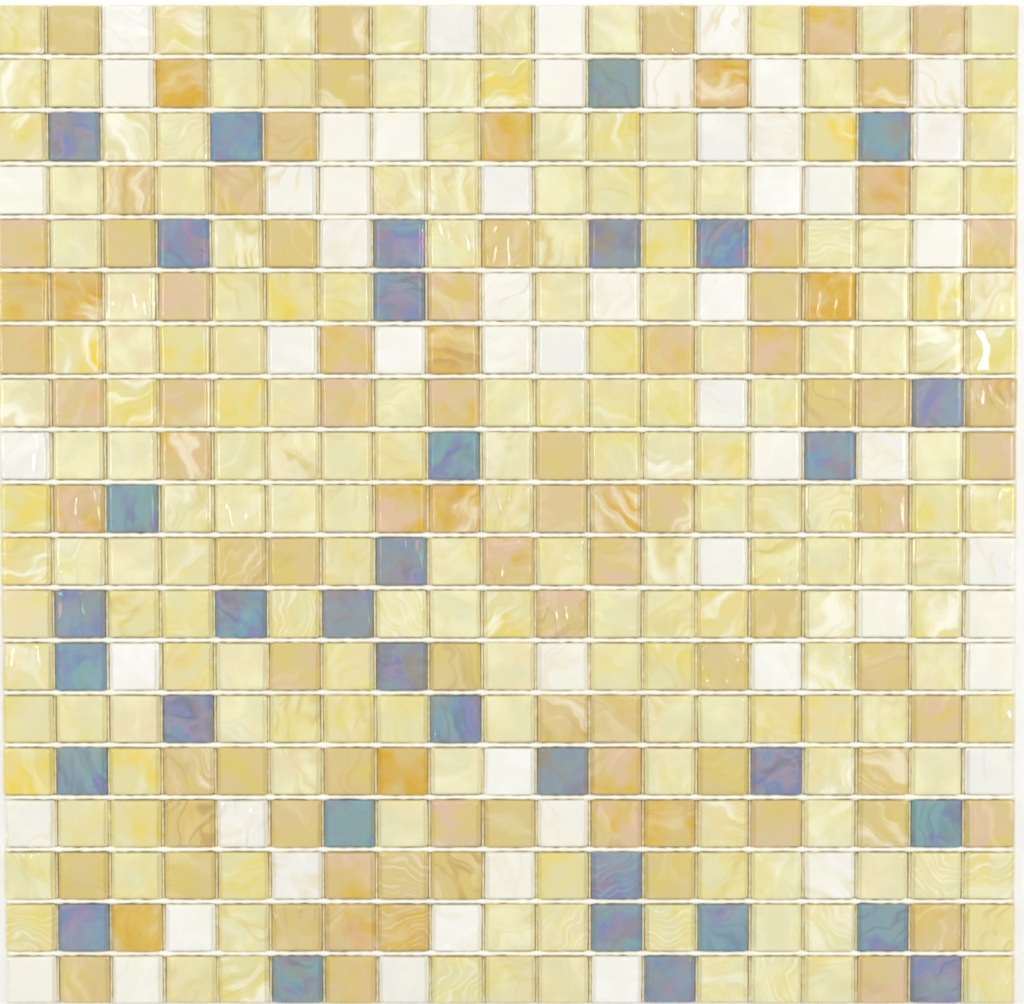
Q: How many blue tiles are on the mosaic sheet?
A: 34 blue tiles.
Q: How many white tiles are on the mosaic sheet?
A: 55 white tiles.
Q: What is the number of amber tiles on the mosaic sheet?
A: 91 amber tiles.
